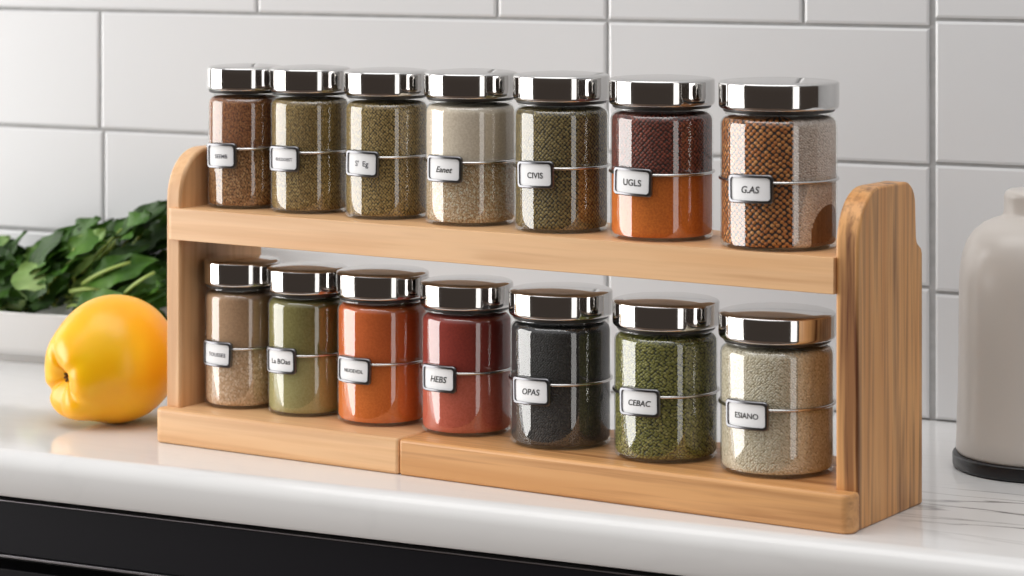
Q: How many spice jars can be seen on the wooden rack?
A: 14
